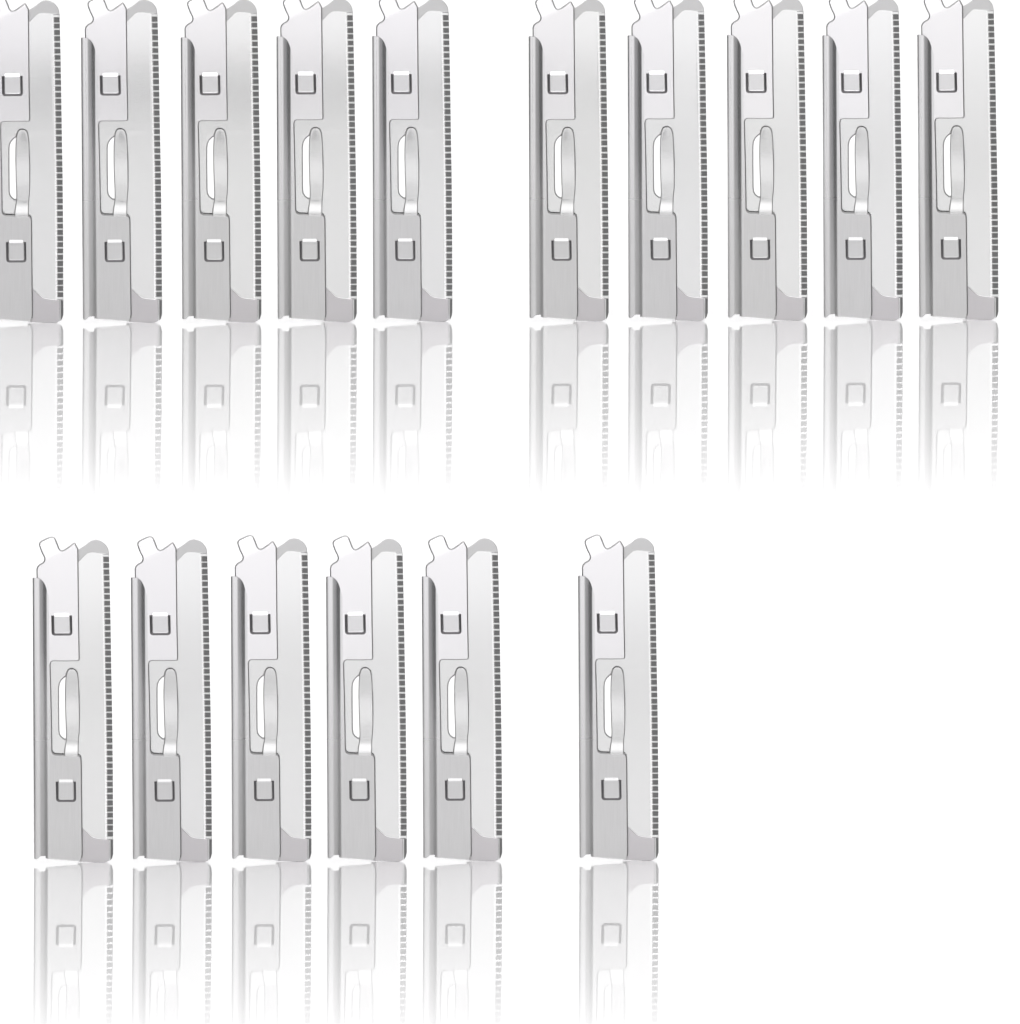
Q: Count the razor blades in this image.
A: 16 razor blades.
